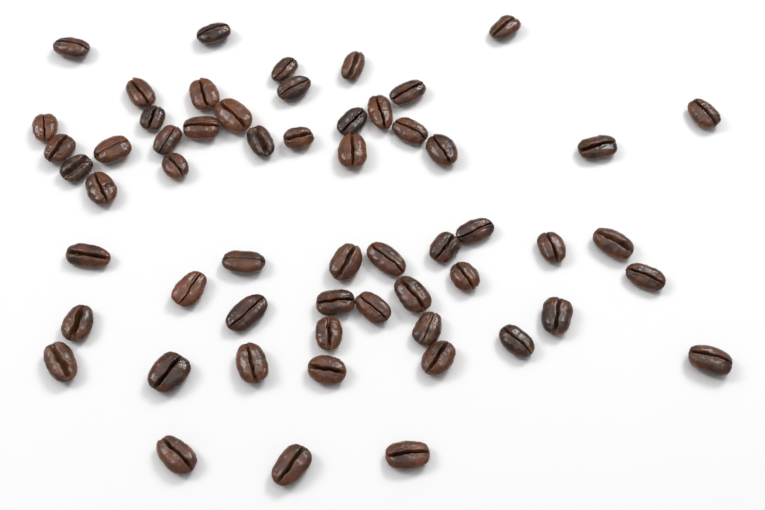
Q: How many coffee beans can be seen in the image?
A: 57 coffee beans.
